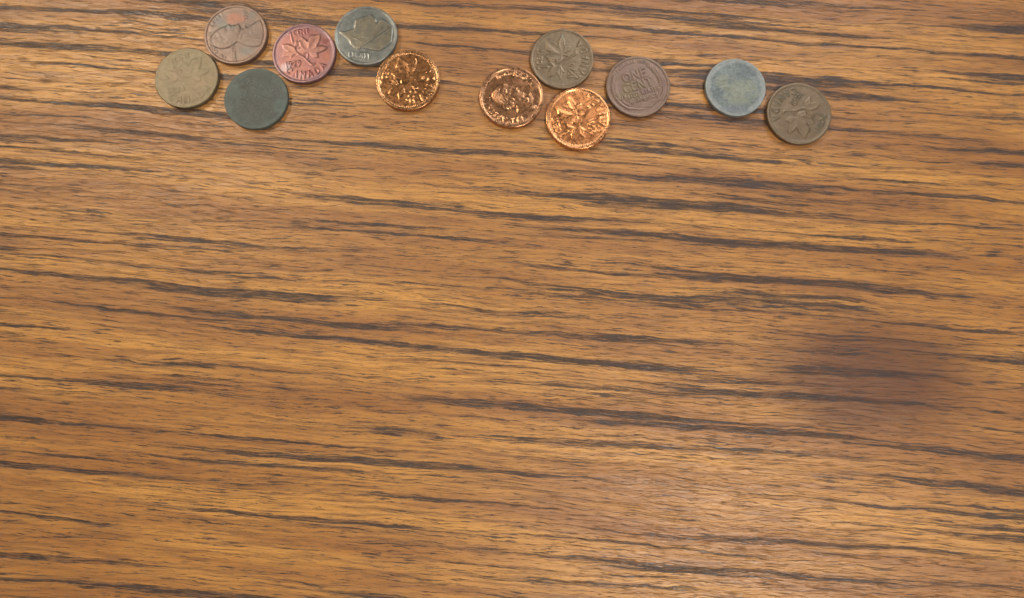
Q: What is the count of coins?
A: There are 12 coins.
